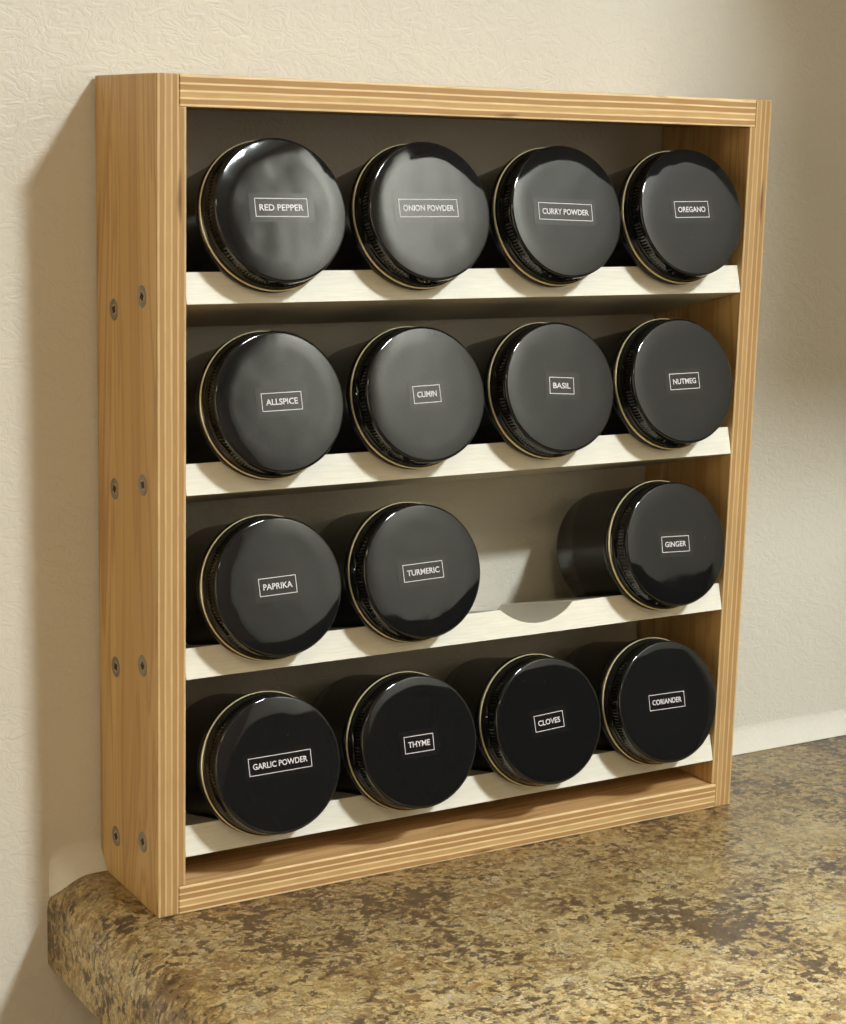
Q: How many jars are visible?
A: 15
